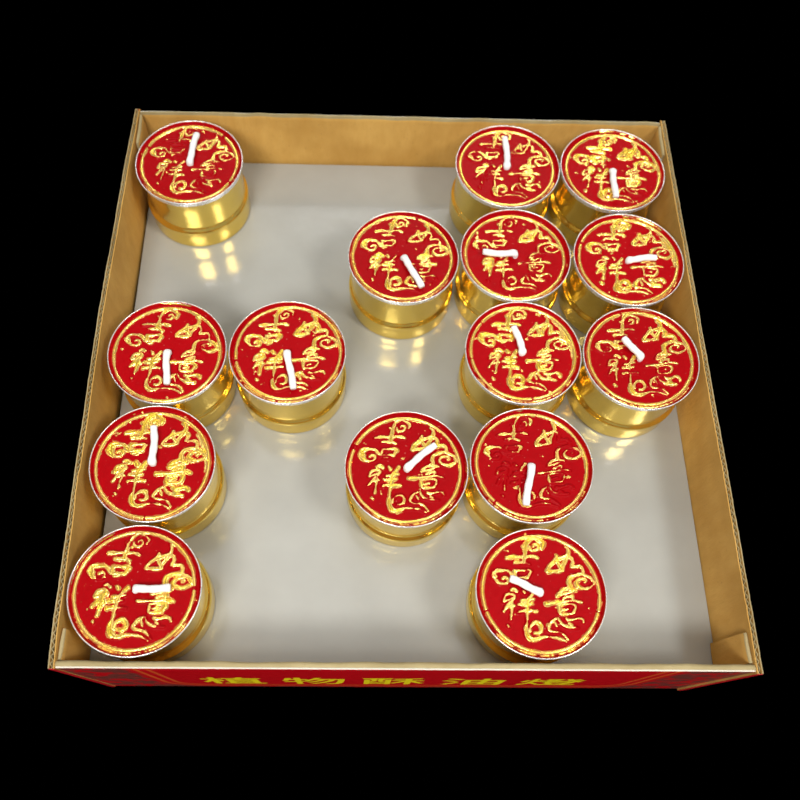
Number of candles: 15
